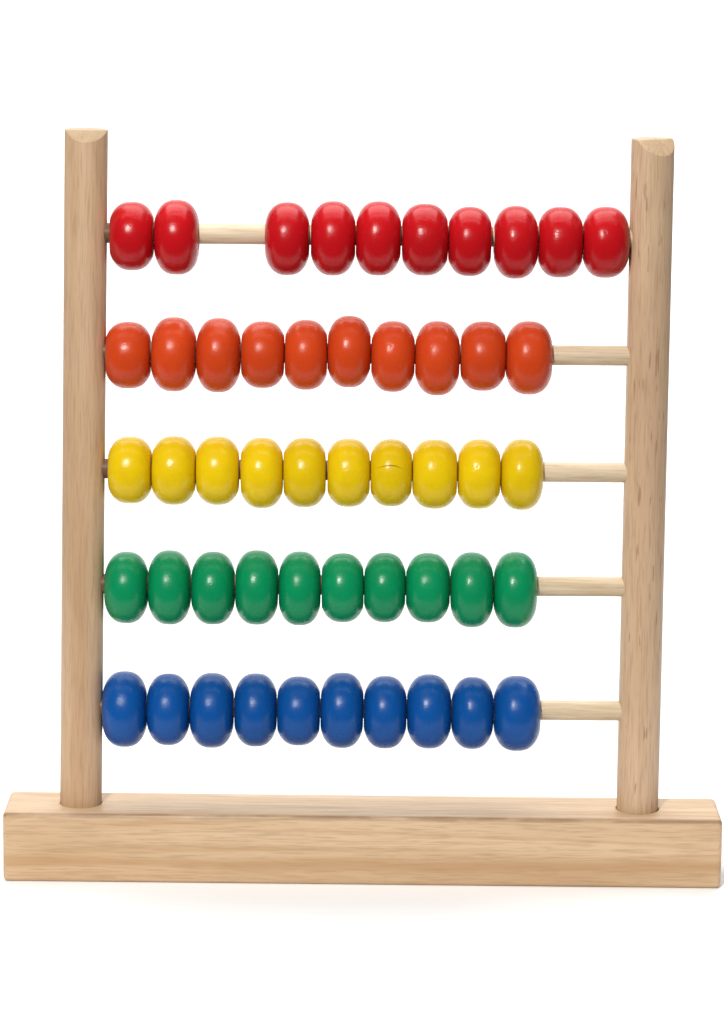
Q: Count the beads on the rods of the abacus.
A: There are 50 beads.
